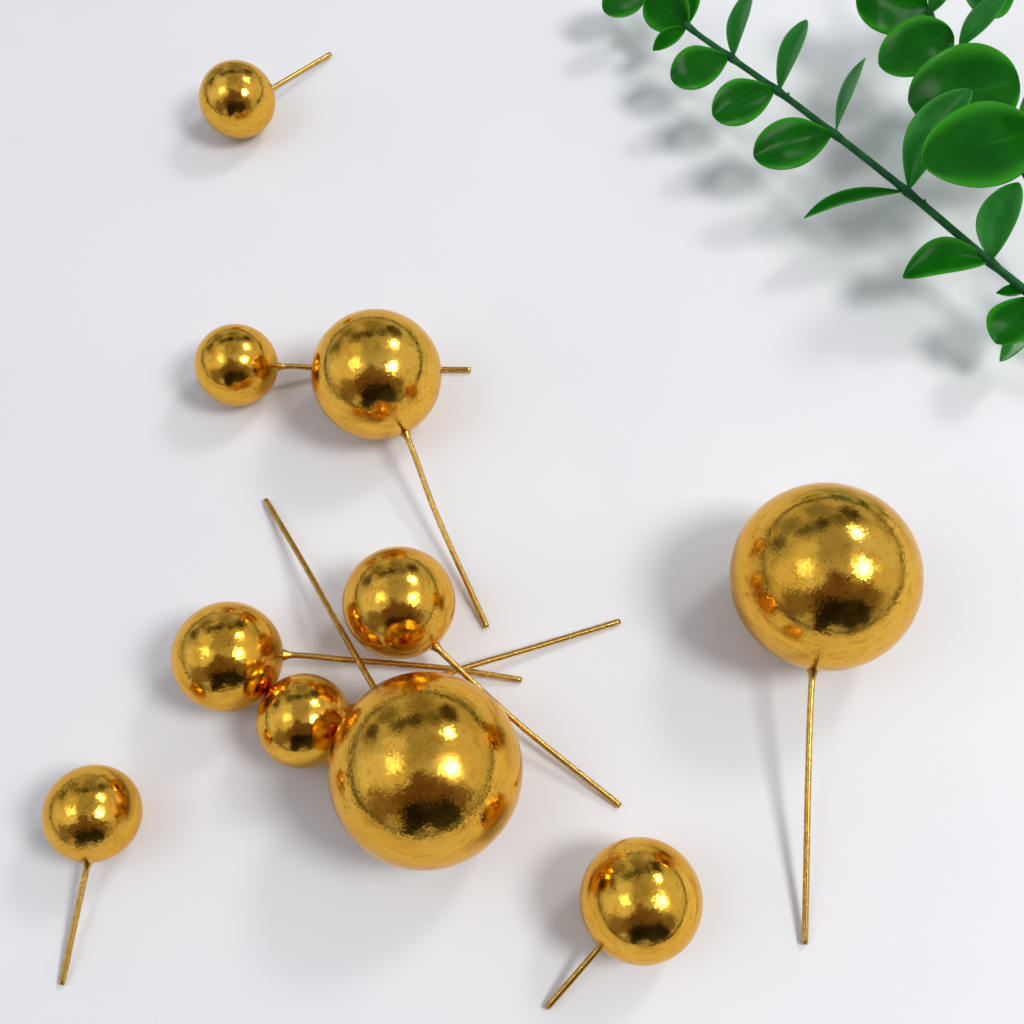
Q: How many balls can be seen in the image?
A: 10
